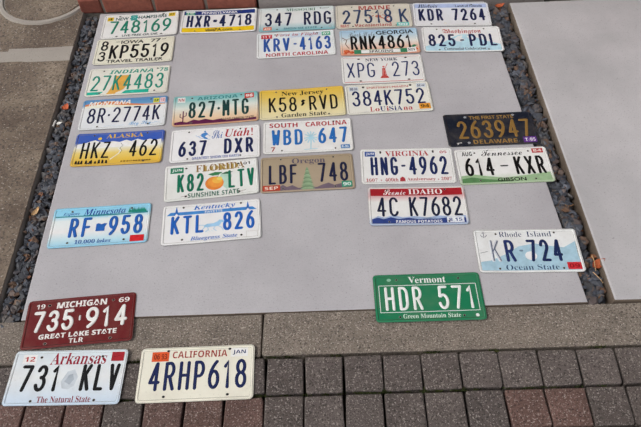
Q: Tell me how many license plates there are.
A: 31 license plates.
